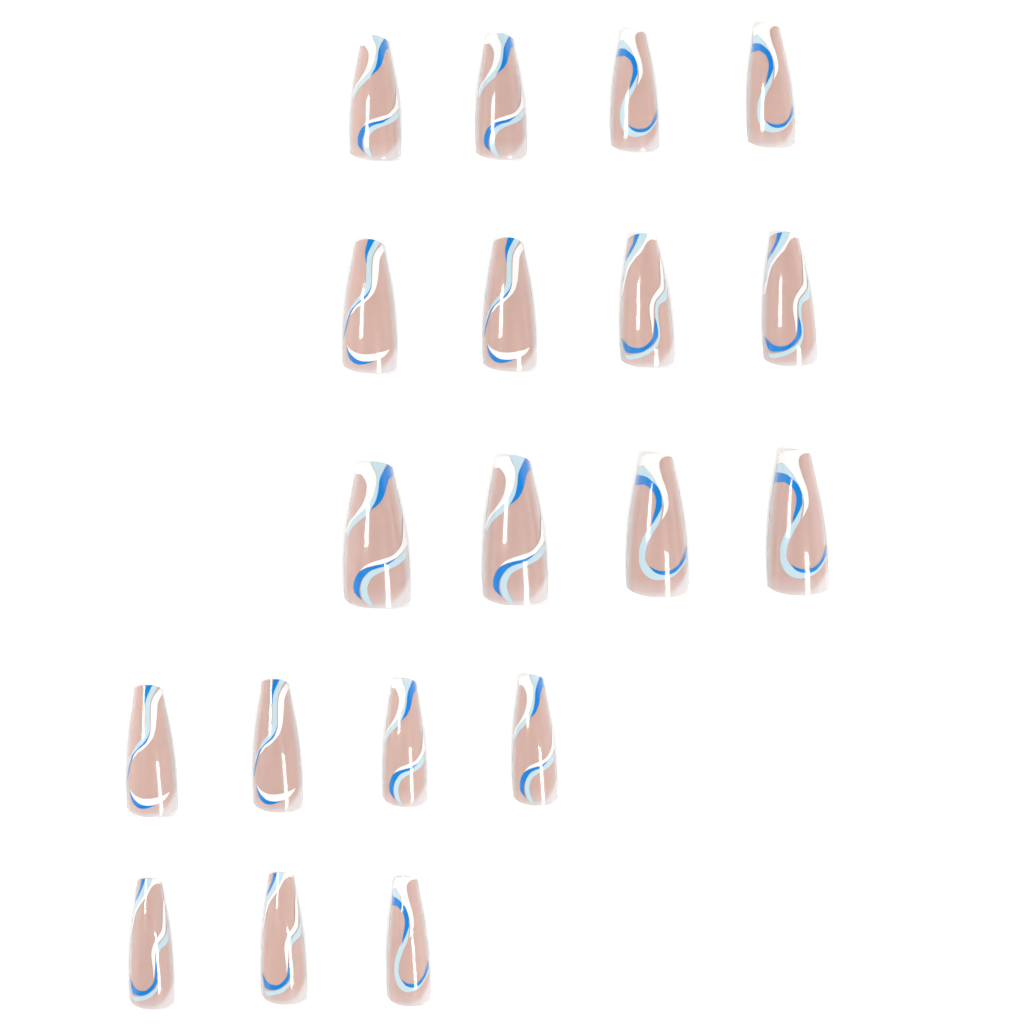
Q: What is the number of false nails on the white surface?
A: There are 19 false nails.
